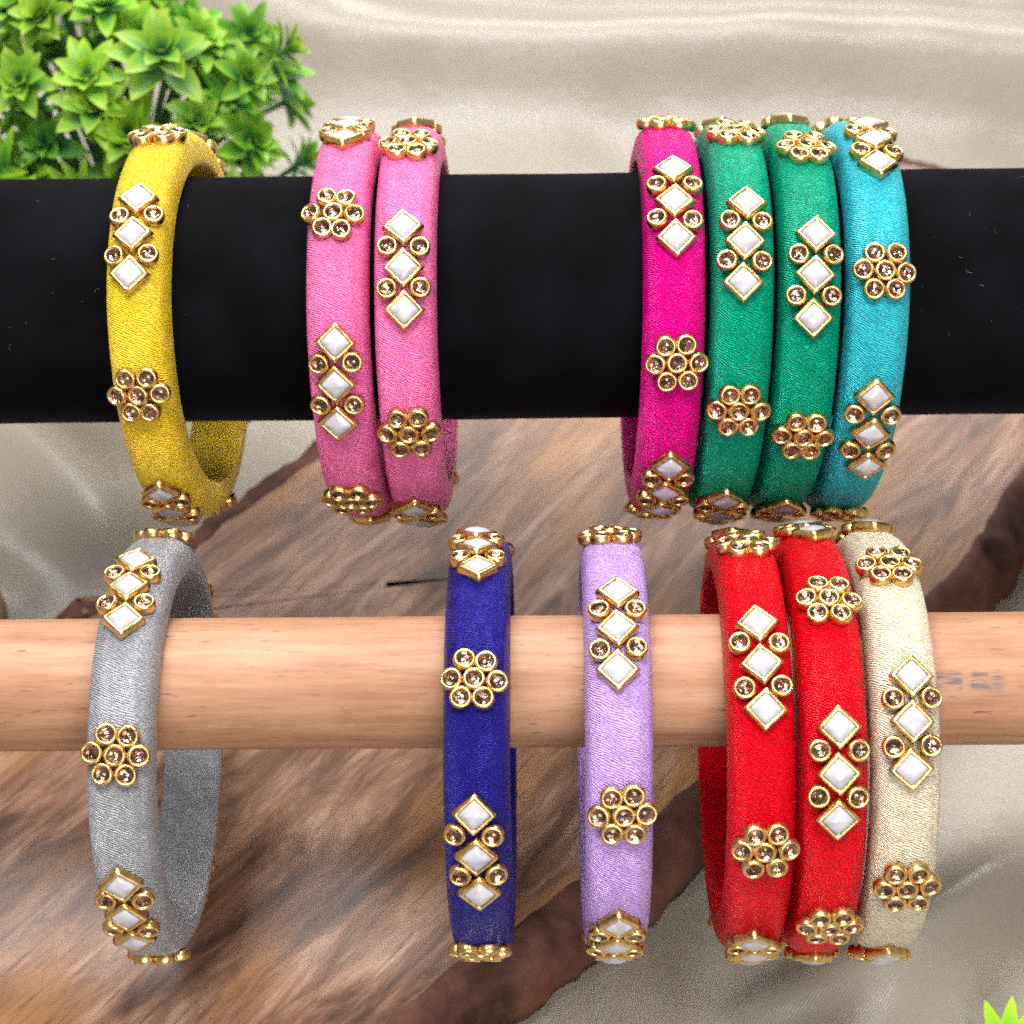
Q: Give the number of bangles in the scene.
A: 13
